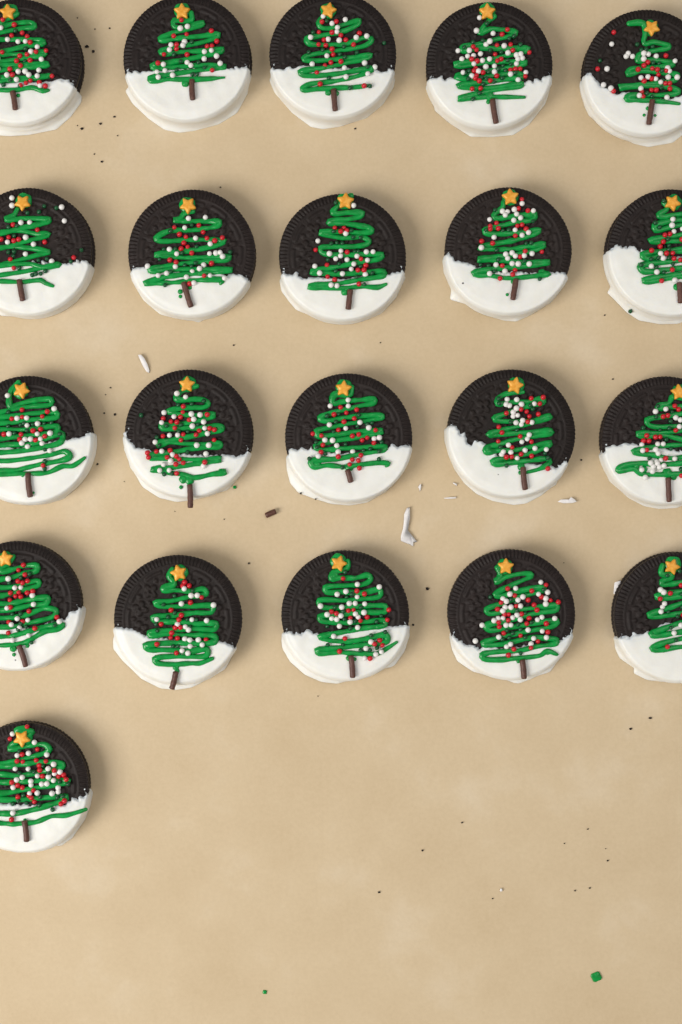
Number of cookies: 21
